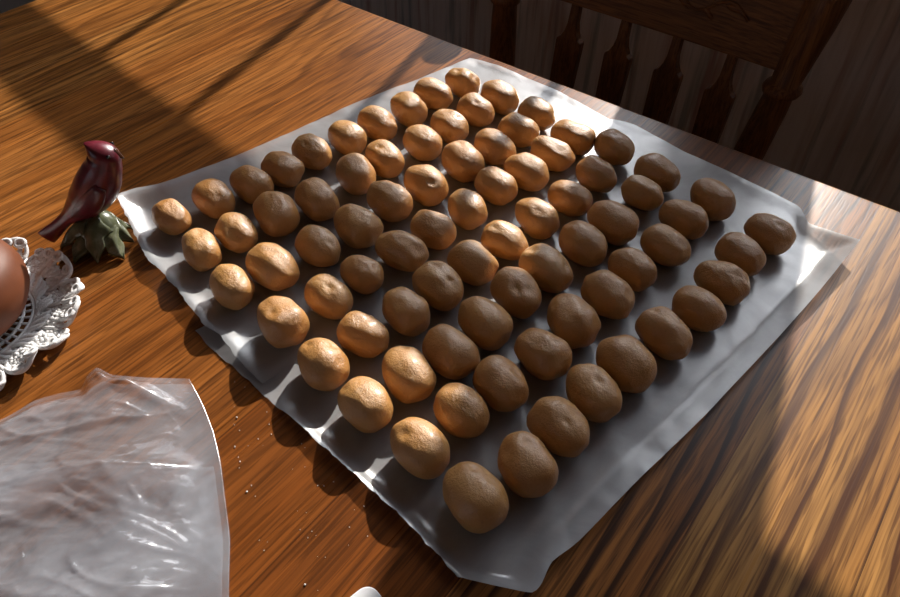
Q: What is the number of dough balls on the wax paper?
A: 80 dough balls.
